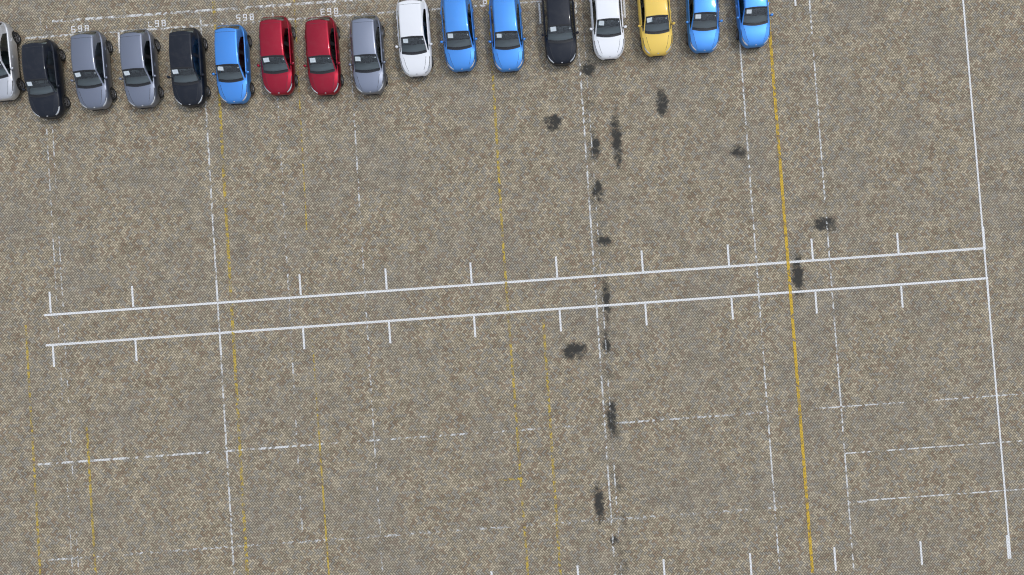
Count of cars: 17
